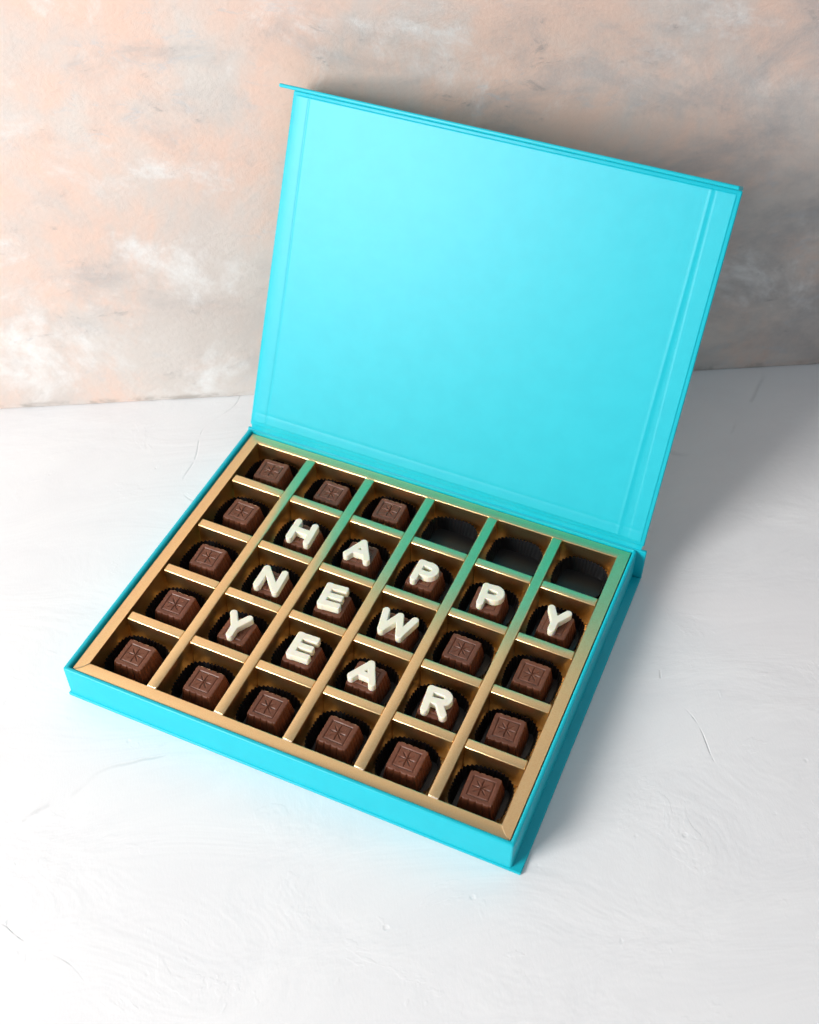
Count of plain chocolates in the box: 15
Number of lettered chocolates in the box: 12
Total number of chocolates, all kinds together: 27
